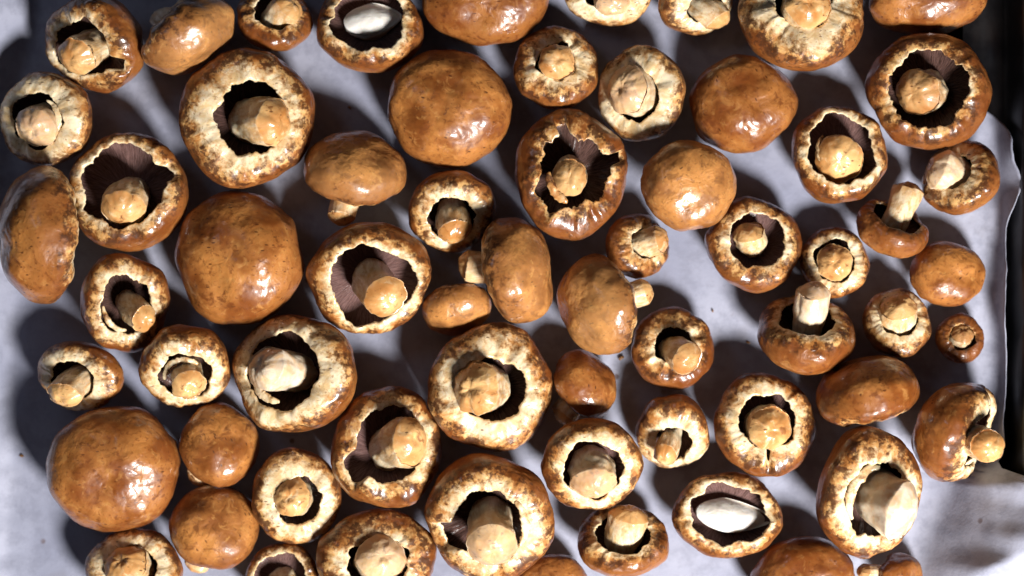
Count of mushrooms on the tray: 64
